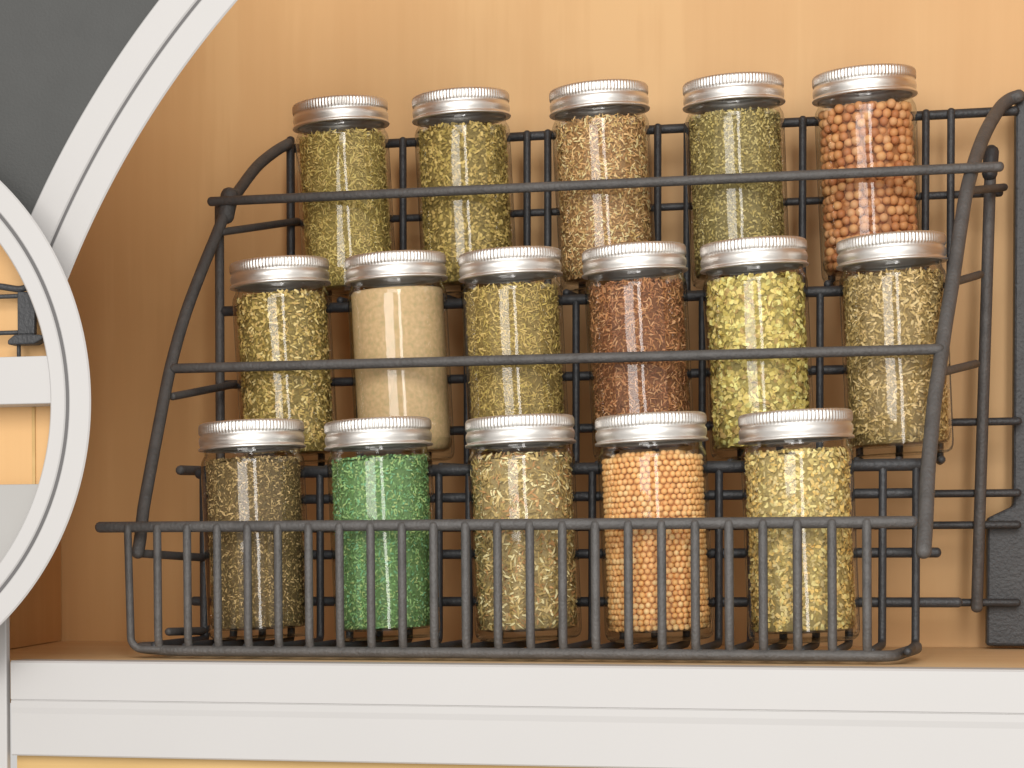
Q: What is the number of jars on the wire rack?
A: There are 16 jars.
